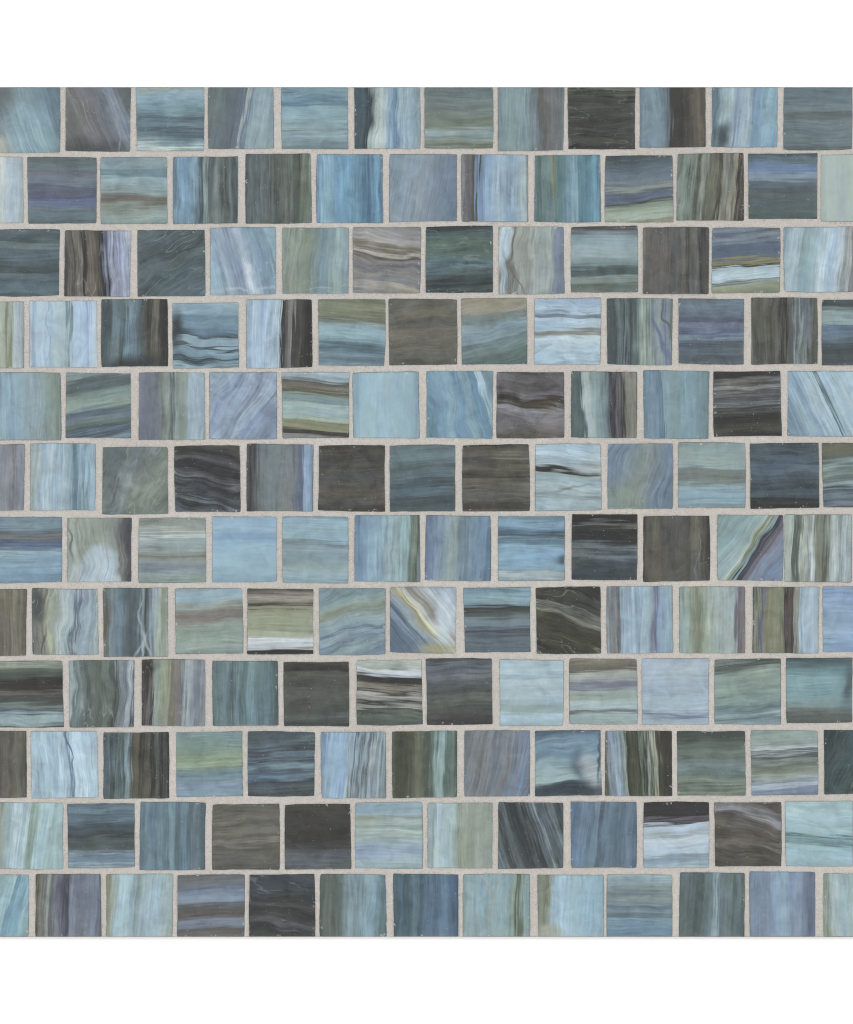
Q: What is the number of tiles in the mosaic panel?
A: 150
